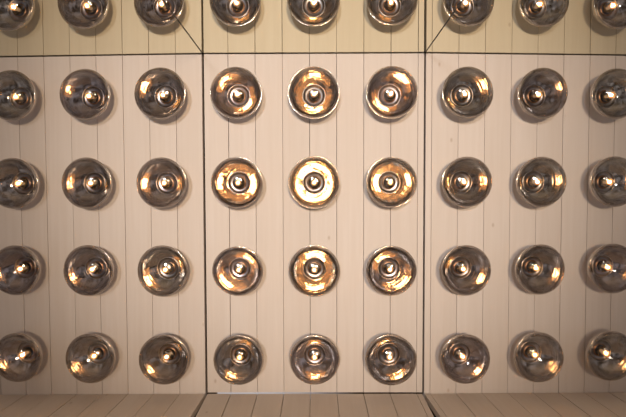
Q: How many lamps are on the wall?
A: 45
